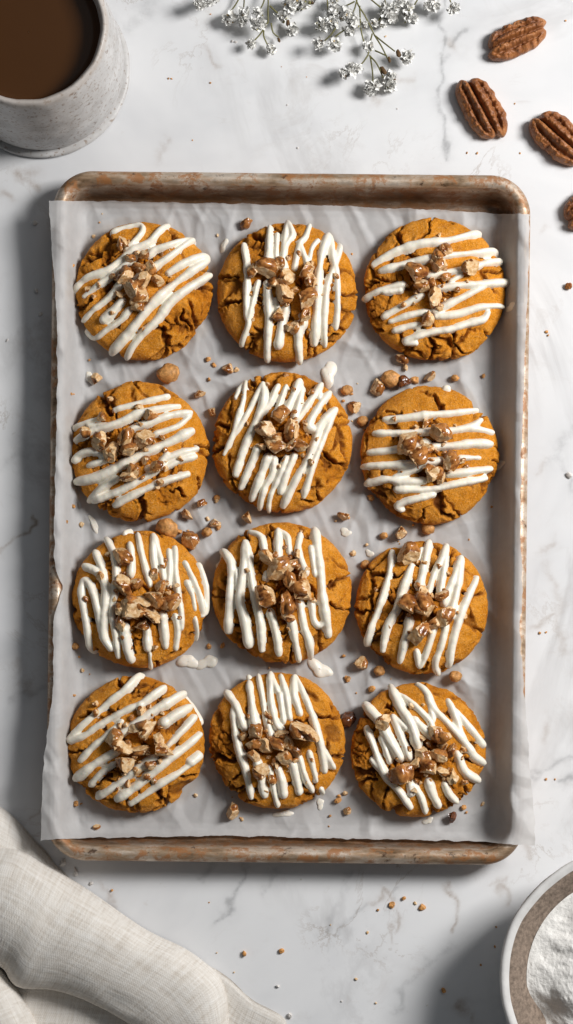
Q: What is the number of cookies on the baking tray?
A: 12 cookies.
